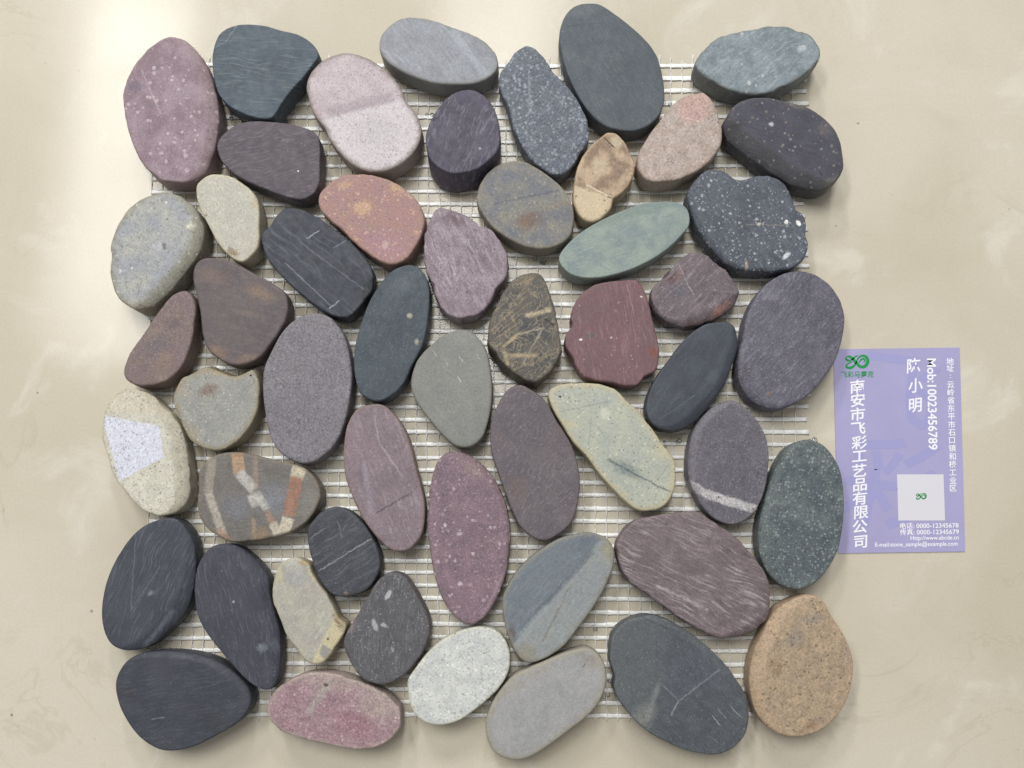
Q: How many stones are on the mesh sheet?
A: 52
